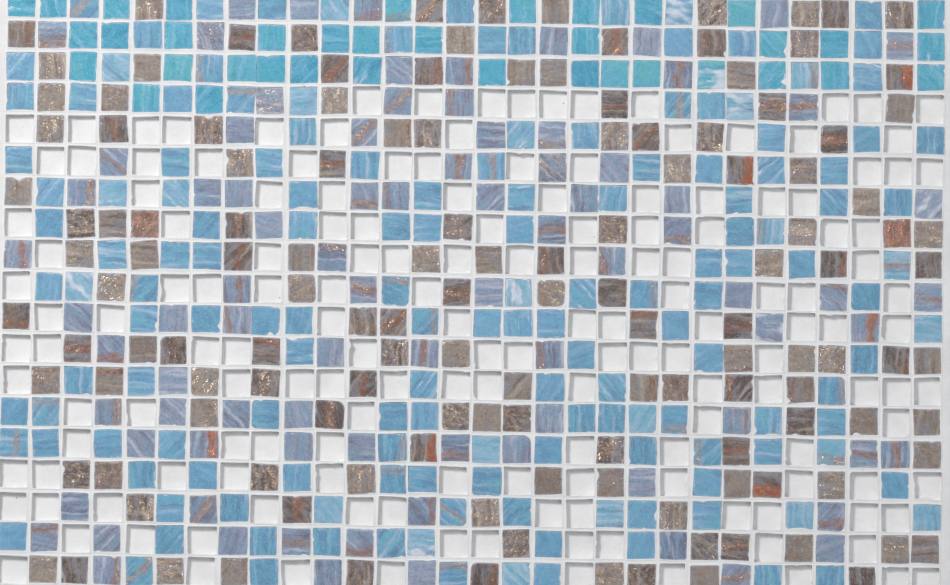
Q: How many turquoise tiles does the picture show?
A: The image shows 37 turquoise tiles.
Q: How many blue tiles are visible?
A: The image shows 152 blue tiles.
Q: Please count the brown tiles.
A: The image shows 136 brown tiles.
